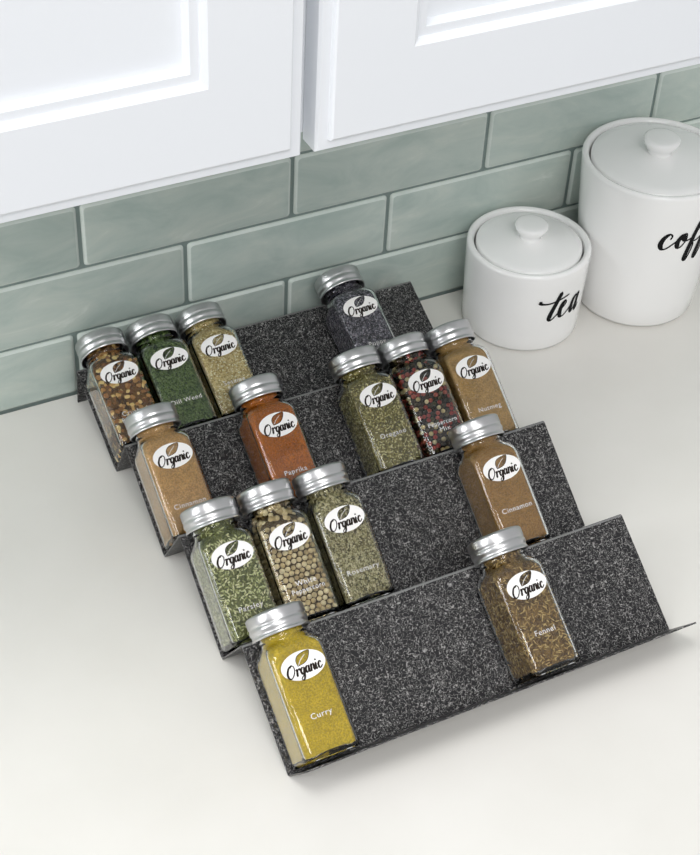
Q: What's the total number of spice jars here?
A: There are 15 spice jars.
